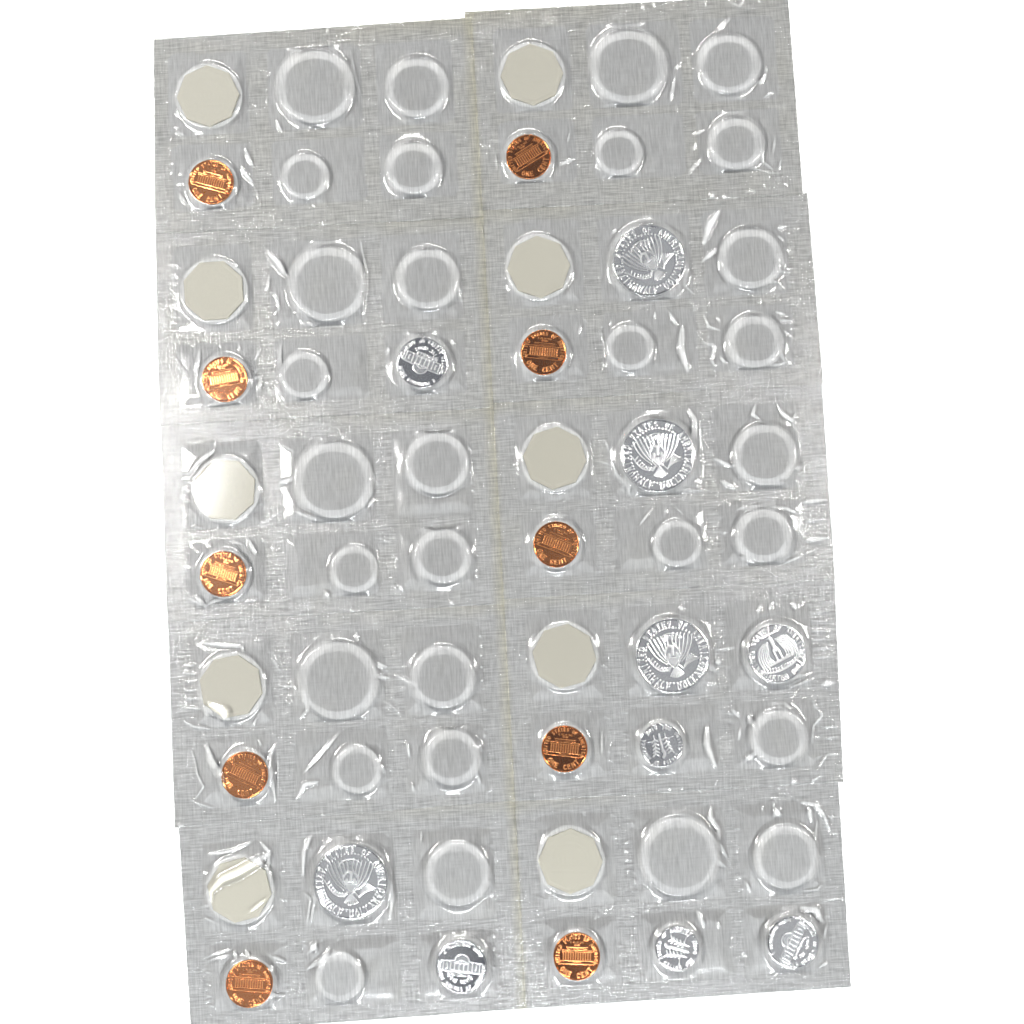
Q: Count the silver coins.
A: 10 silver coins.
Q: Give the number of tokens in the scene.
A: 10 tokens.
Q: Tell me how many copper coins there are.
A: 10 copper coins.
